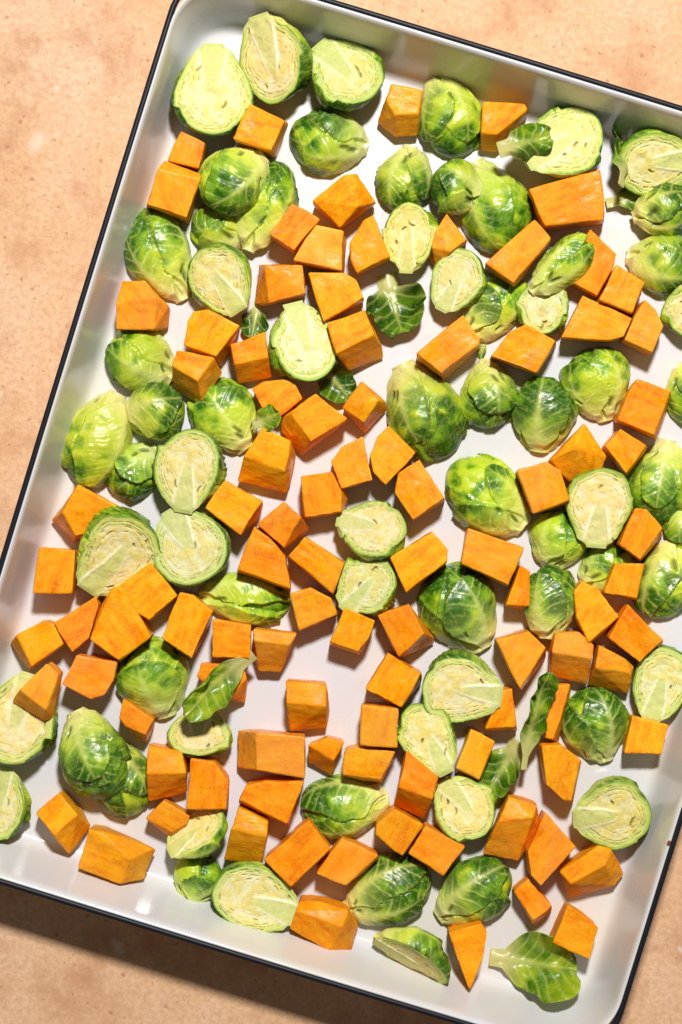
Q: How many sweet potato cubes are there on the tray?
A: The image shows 97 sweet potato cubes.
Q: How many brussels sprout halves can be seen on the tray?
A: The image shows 68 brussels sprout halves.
